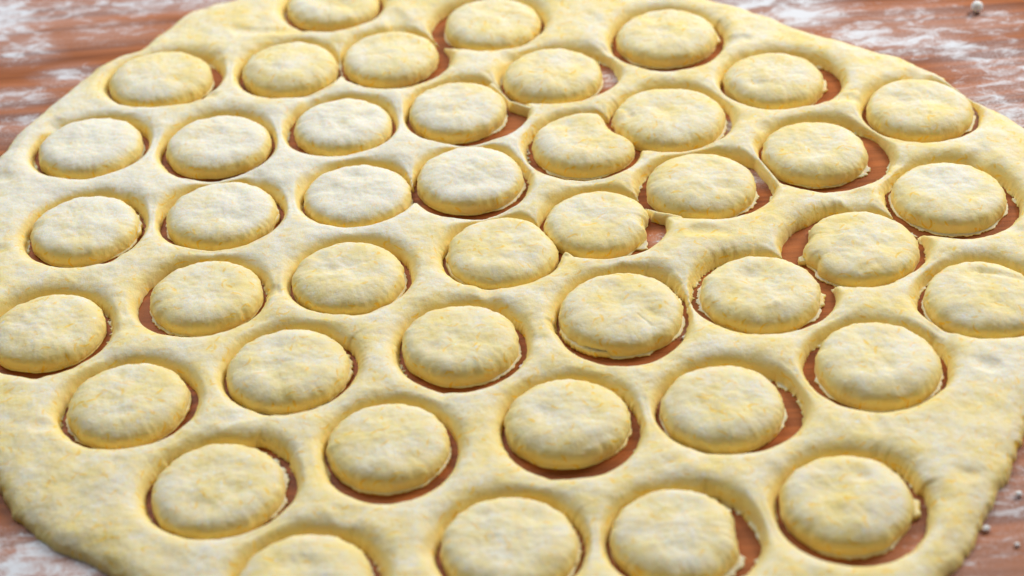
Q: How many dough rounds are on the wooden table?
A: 43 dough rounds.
